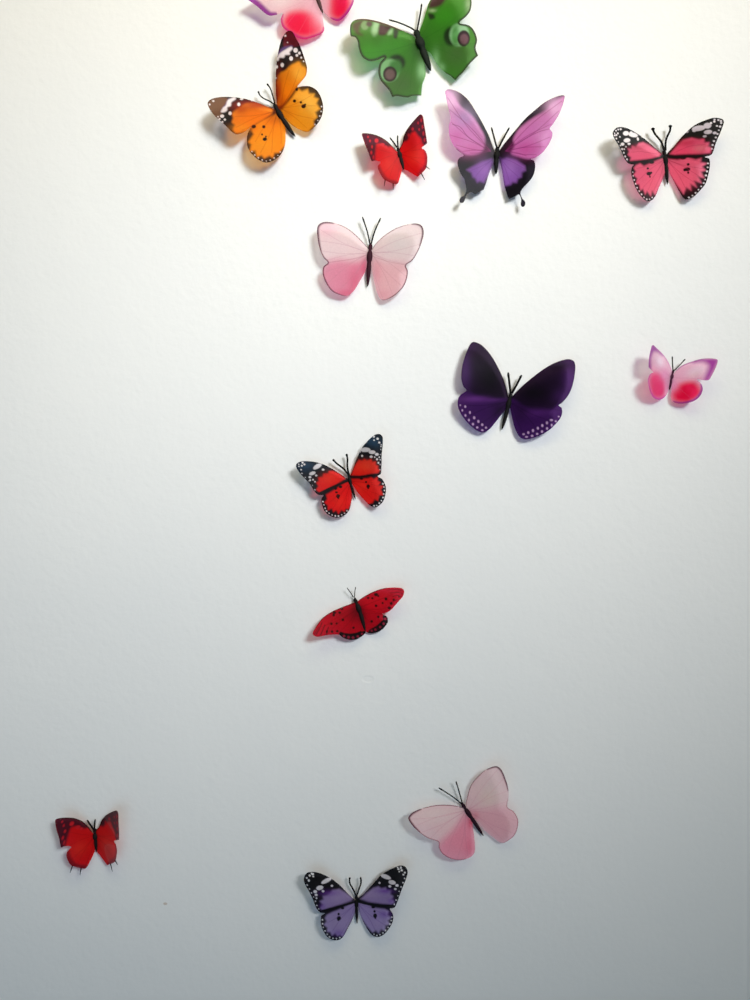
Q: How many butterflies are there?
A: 14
